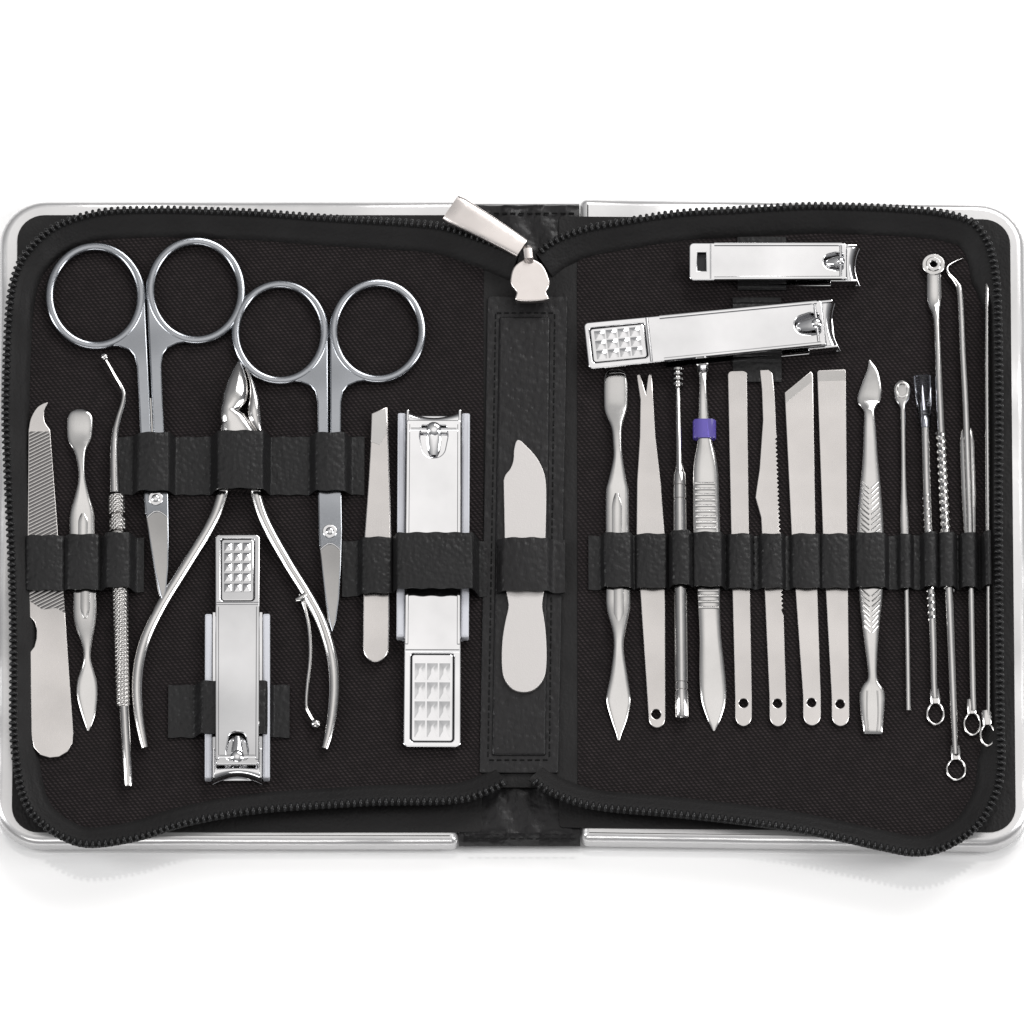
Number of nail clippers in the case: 4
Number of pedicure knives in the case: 4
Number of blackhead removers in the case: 4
